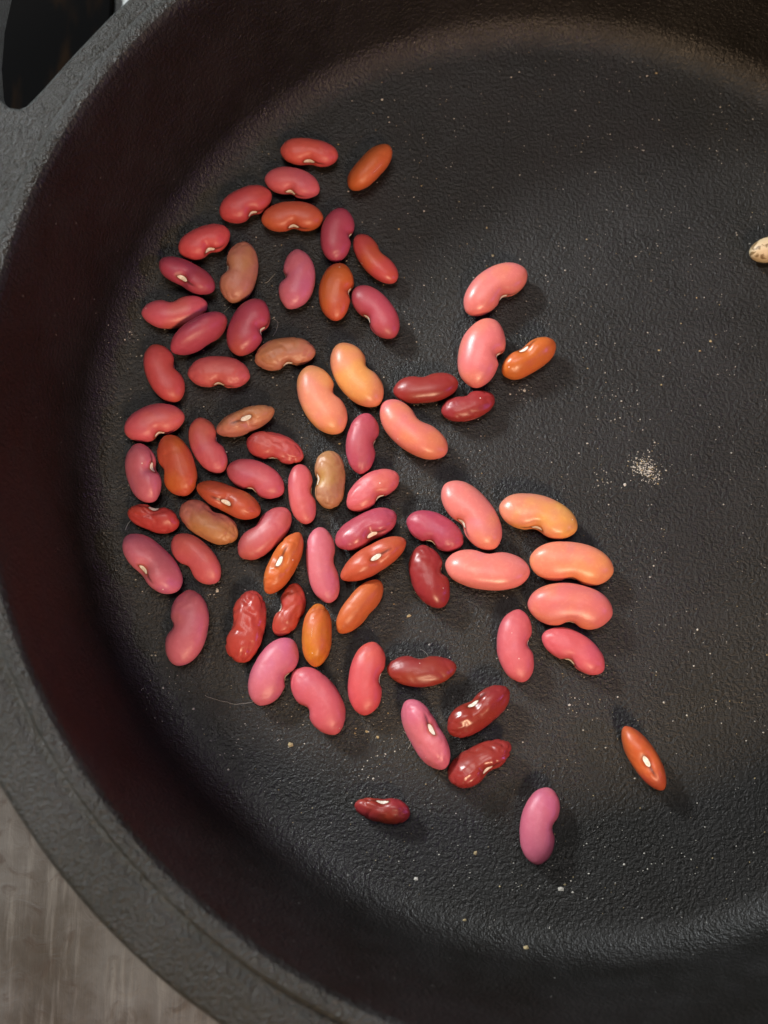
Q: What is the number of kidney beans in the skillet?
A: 72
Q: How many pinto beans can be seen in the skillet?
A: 1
